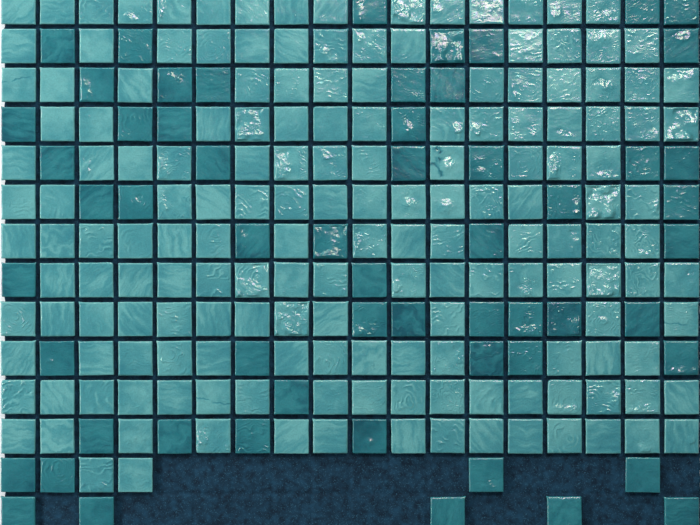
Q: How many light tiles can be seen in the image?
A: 169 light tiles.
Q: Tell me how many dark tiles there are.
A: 58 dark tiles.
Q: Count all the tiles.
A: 227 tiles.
